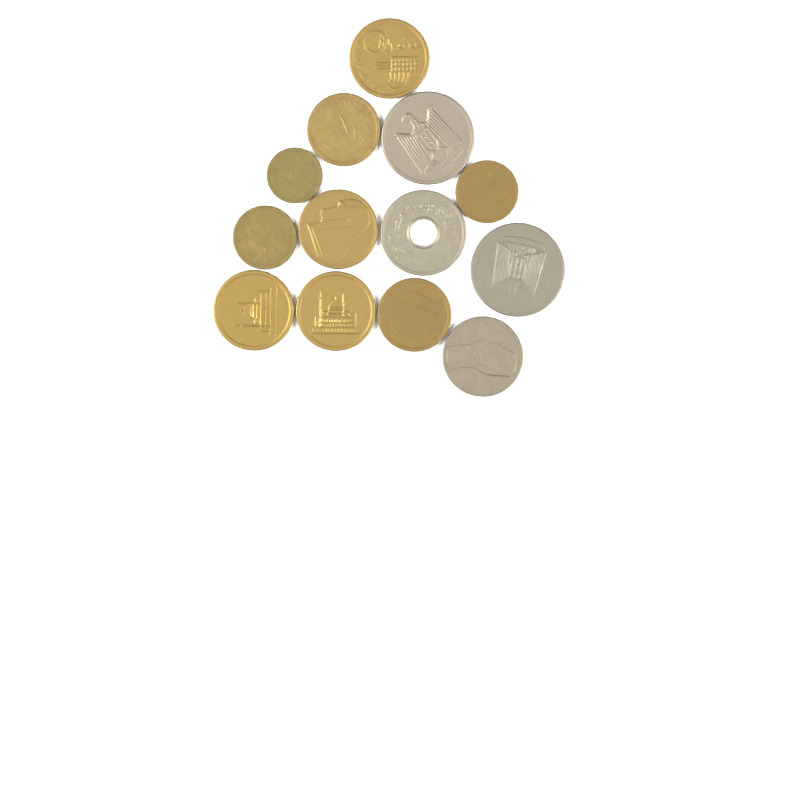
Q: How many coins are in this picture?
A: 13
